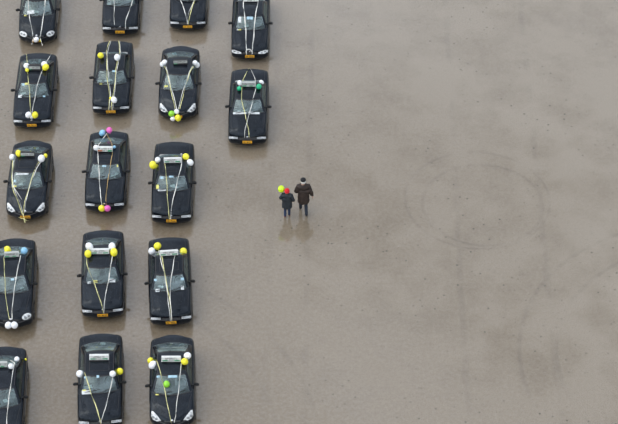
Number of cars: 17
